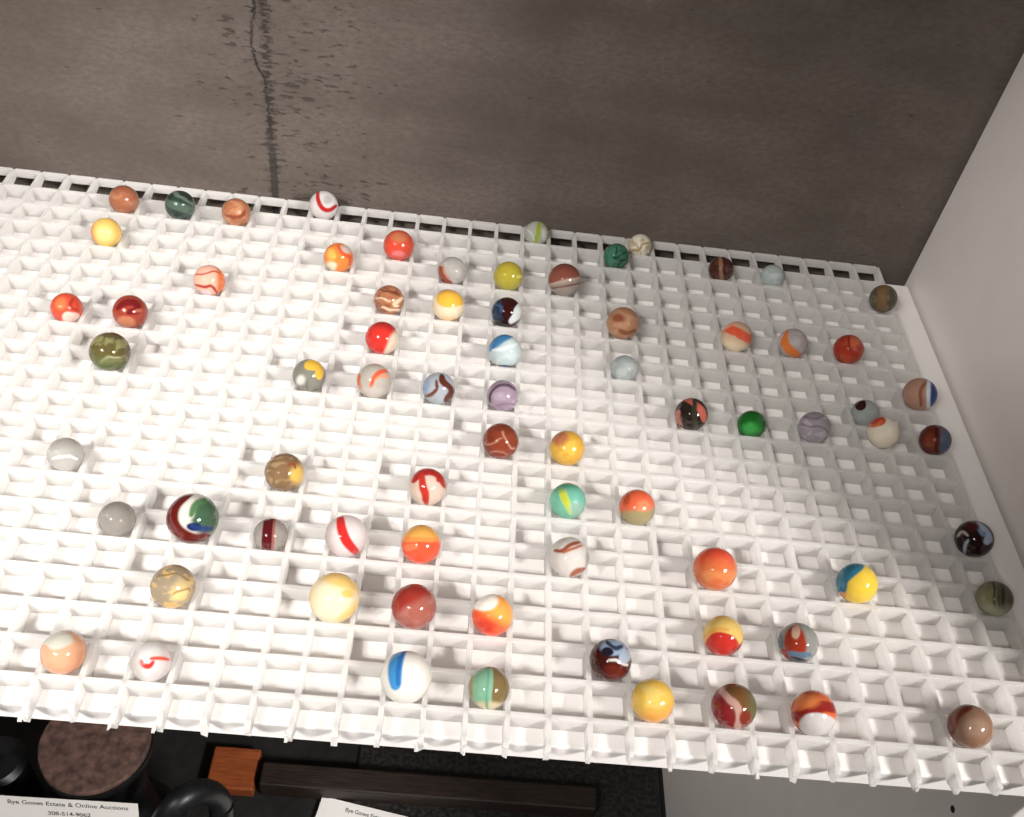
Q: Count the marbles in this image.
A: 73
